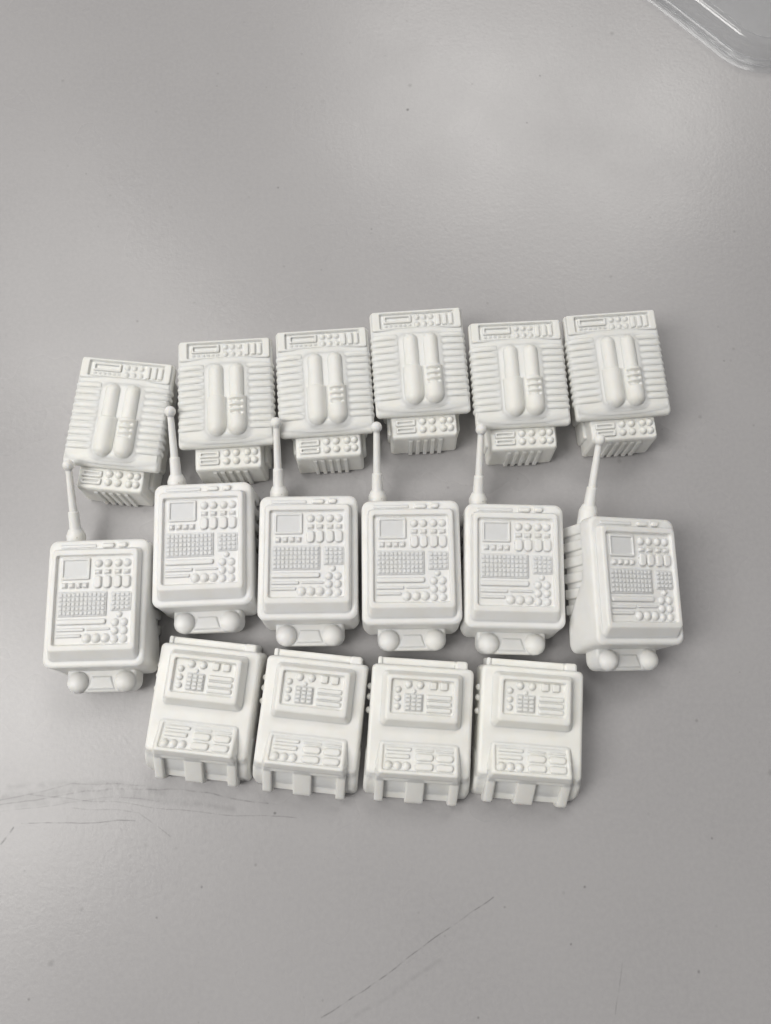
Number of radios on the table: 6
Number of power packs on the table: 6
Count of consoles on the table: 4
